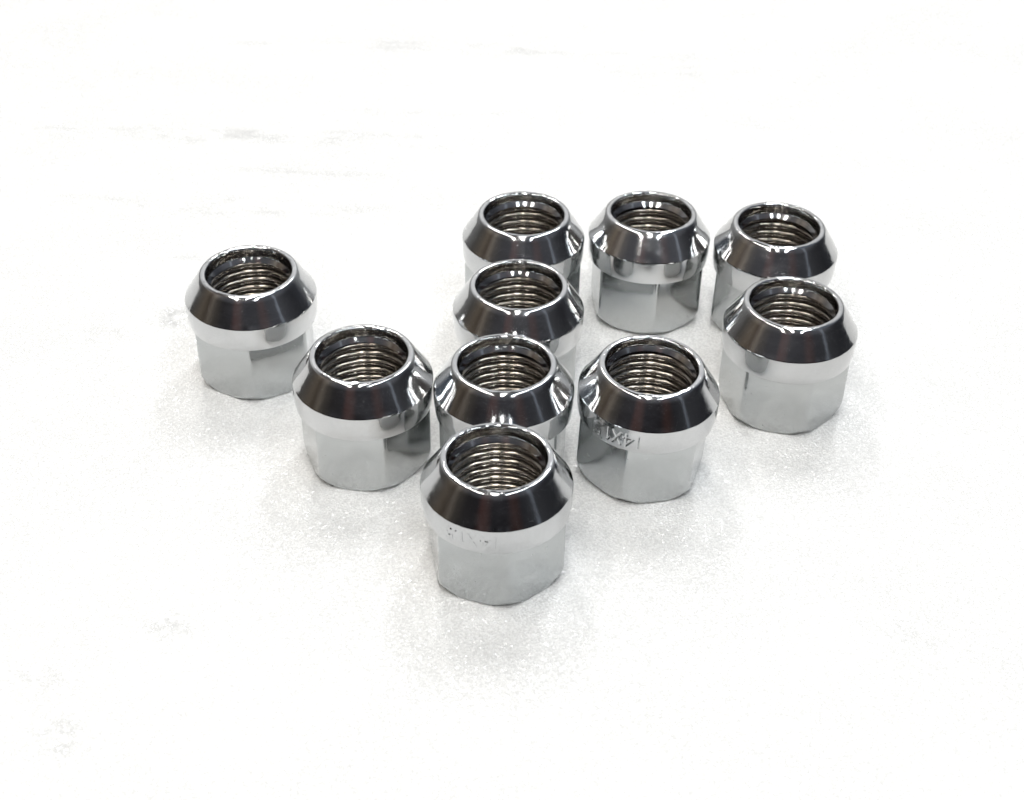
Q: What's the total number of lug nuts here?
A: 10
